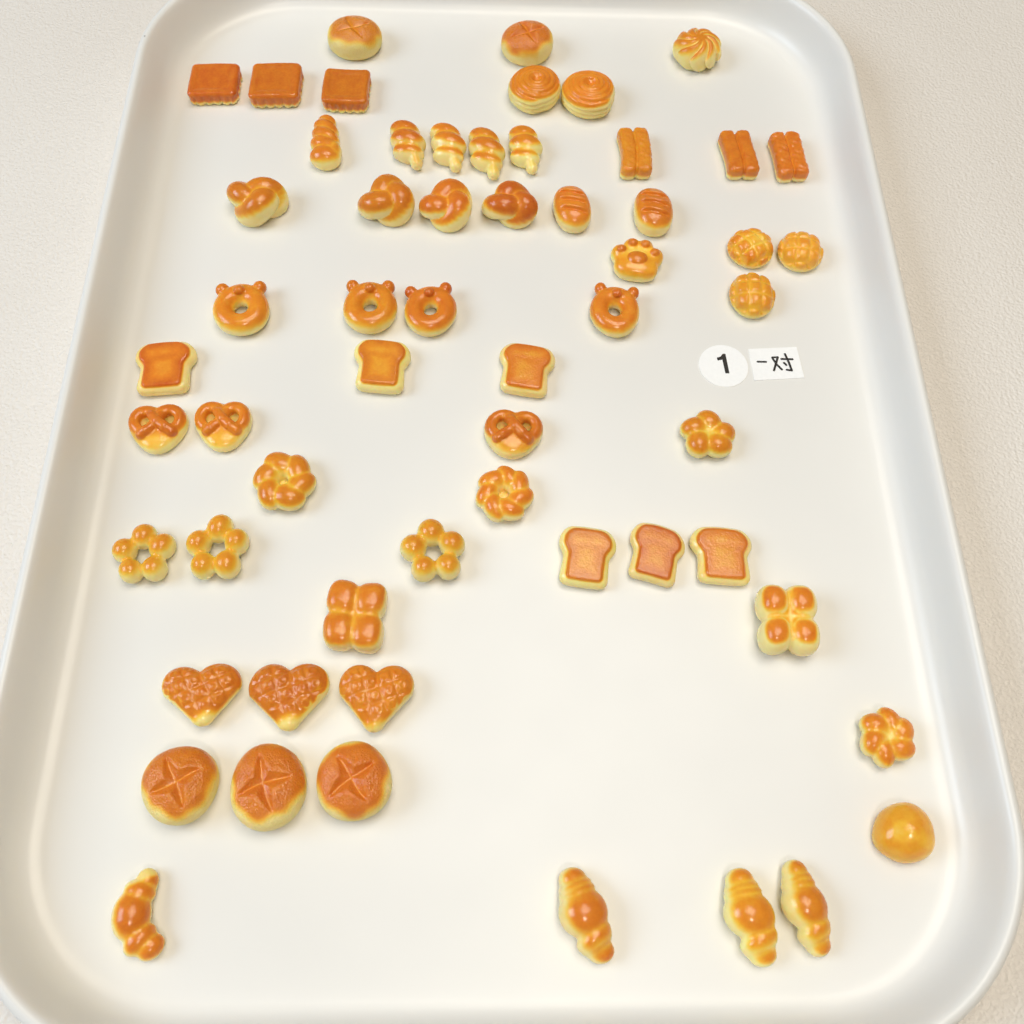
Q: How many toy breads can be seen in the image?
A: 59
